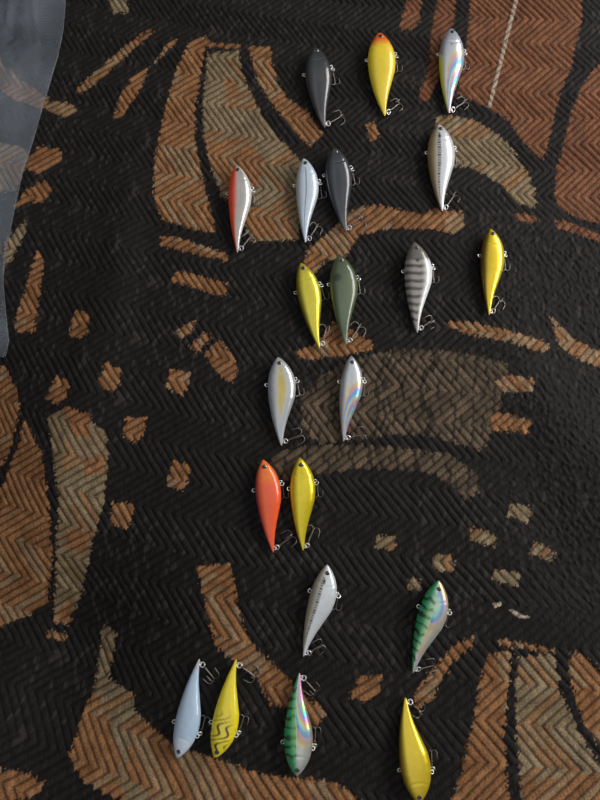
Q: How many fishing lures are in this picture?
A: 21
